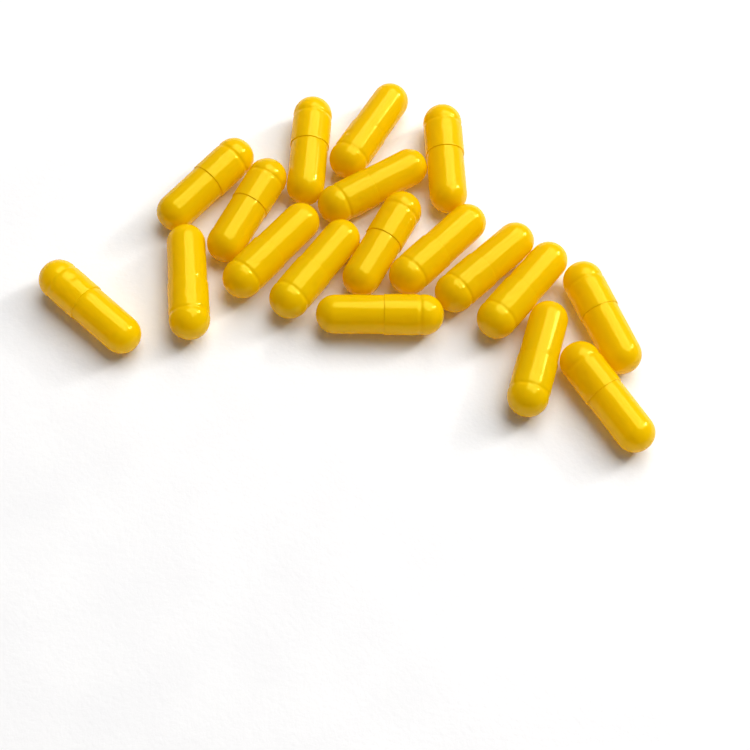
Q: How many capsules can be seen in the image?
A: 18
